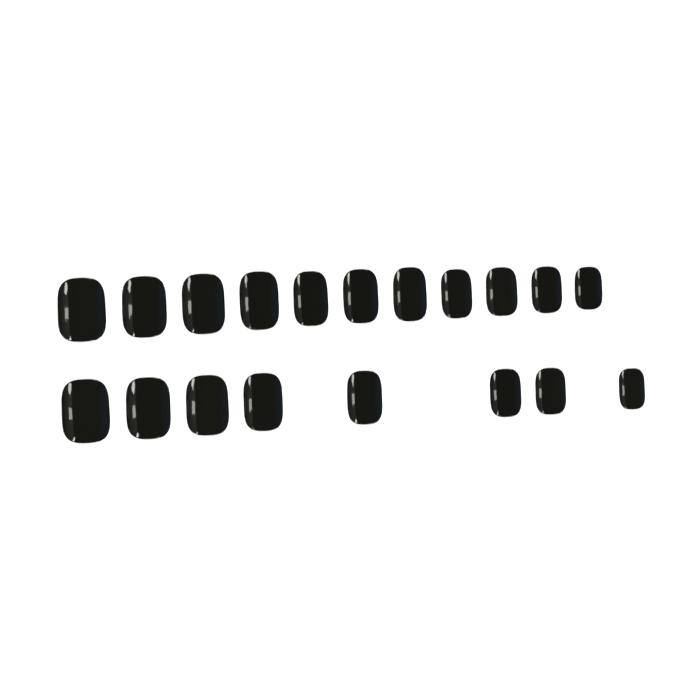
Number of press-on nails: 19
